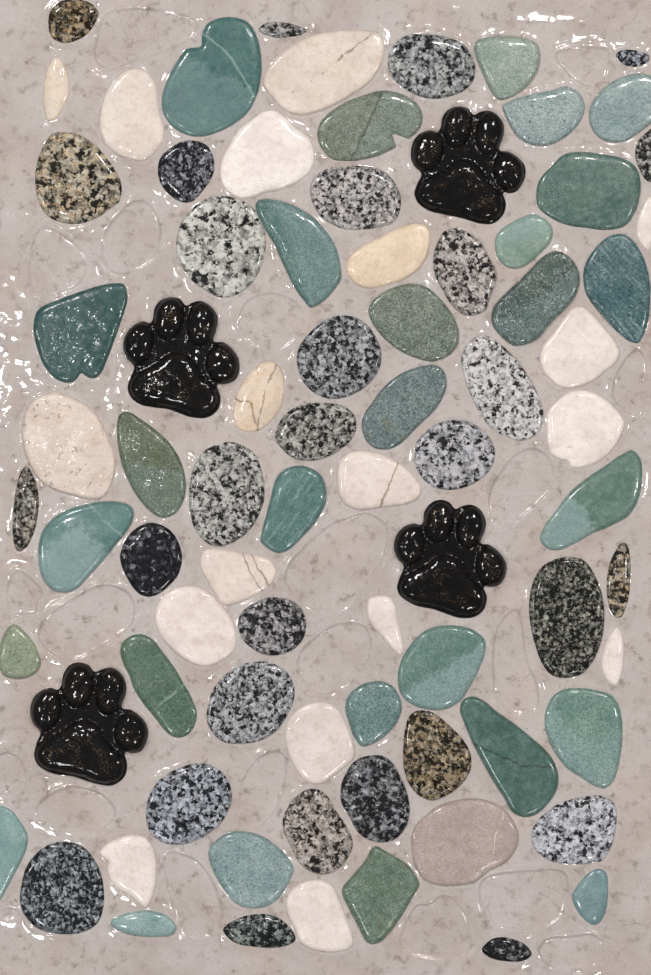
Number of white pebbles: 19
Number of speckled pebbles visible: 29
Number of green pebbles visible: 28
